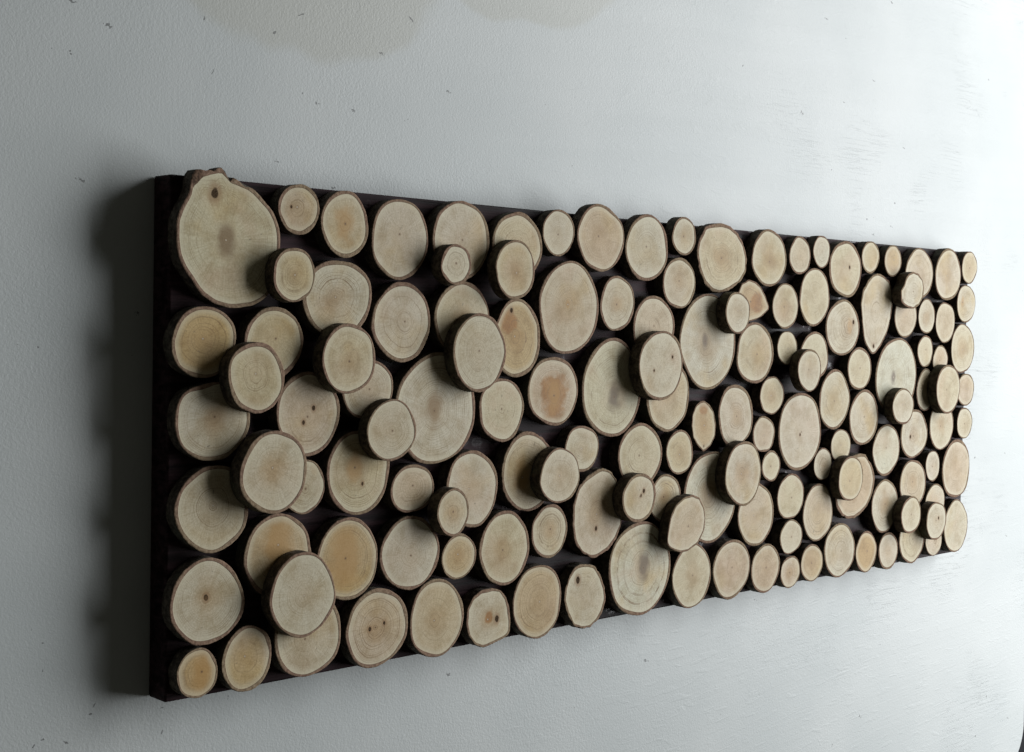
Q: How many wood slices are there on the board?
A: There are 144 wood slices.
